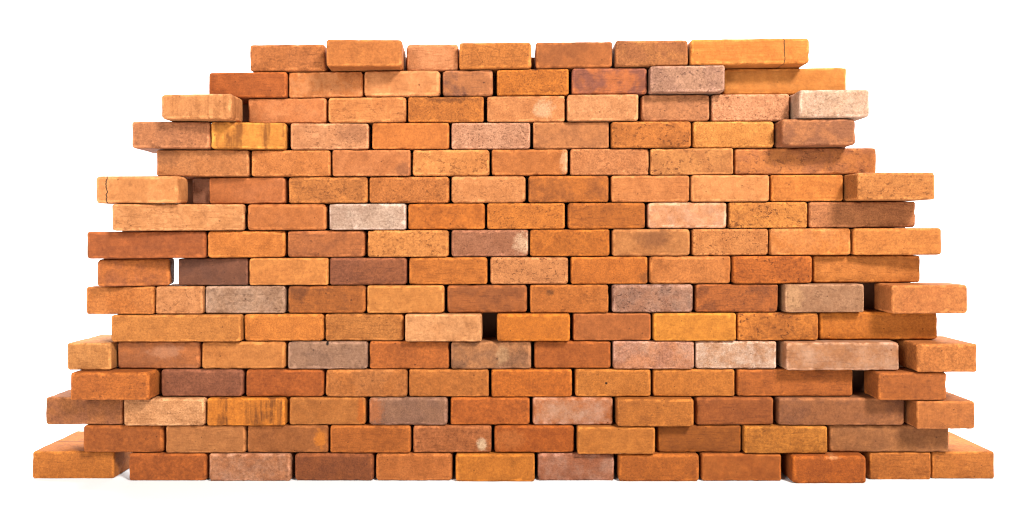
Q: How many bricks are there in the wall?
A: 155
